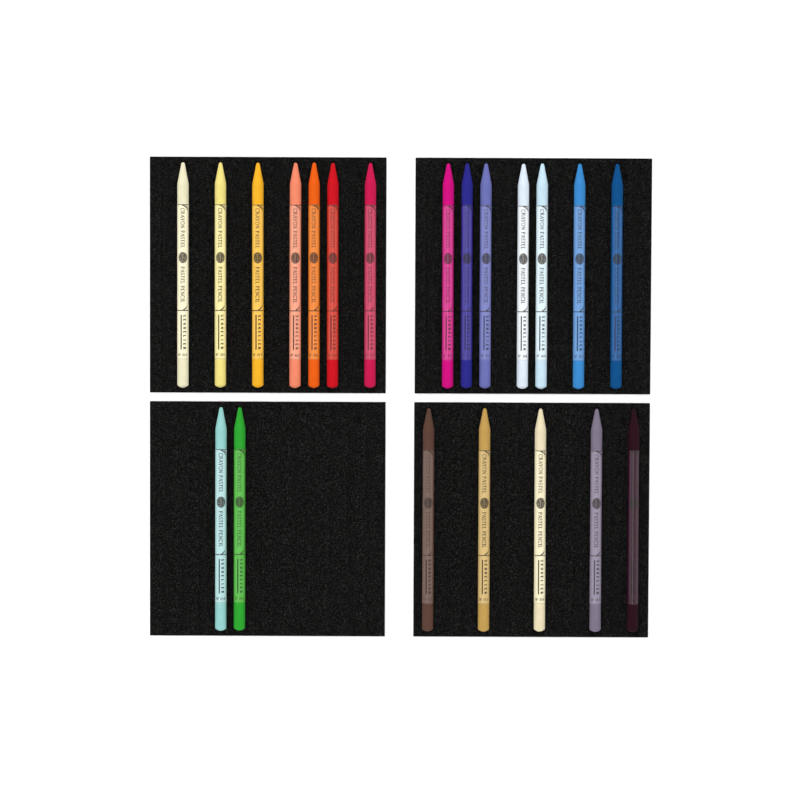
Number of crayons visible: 21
